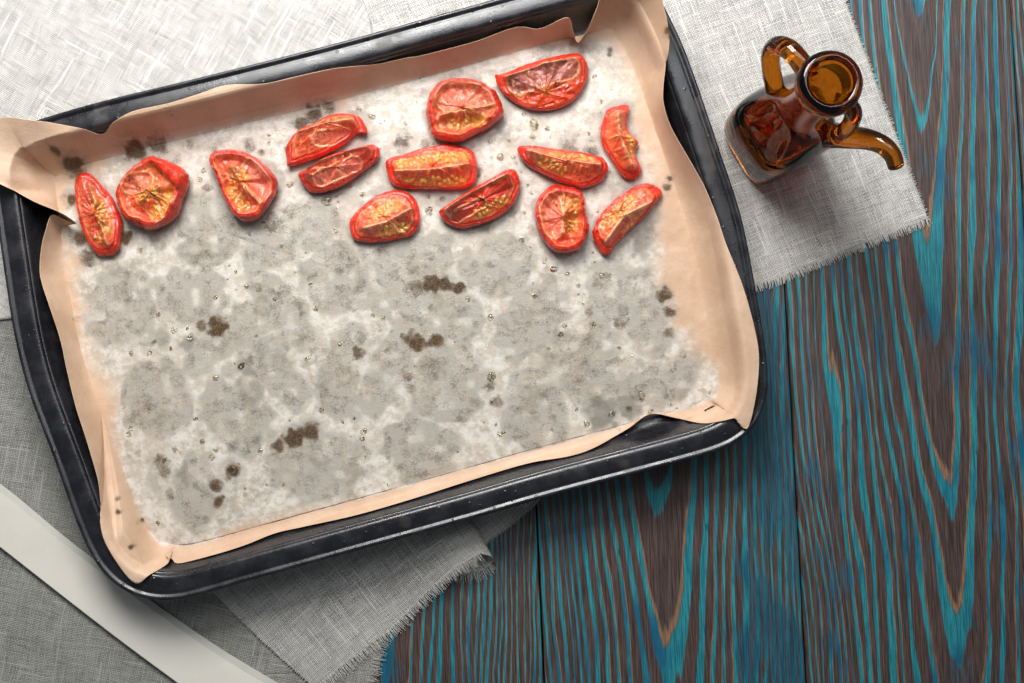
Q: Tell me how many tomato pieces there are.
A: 14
